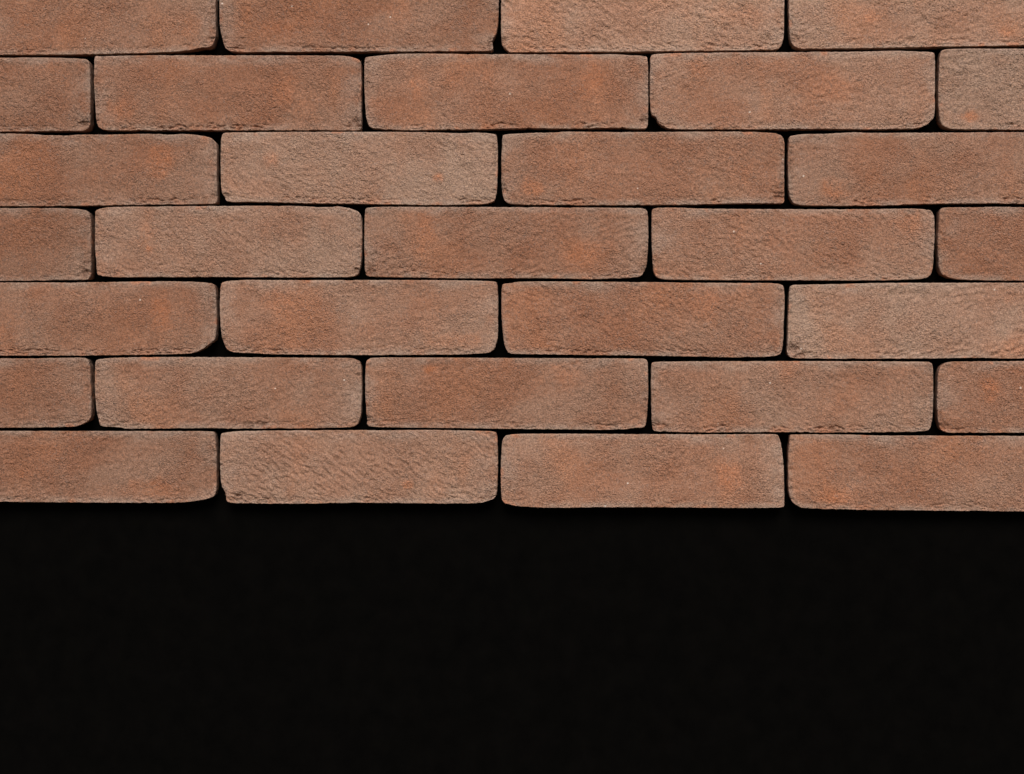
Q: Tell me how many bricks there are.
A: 31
